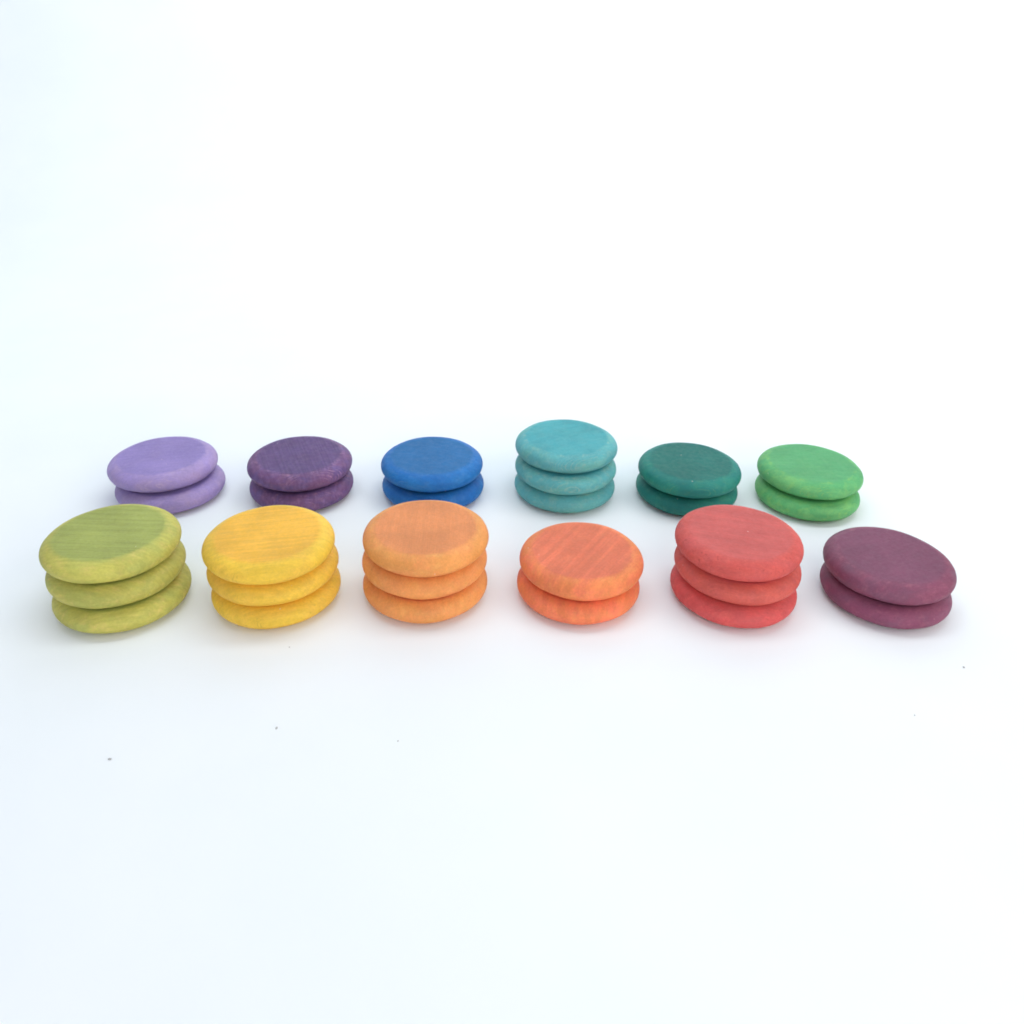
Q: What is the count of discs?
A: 29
